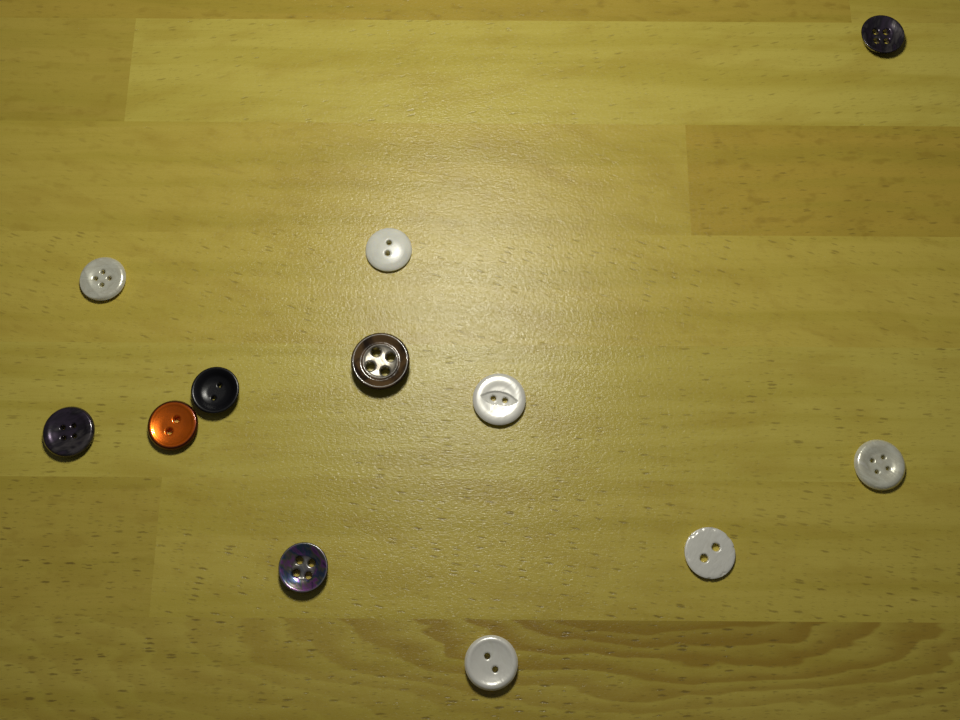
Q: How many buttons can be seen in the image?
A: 12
